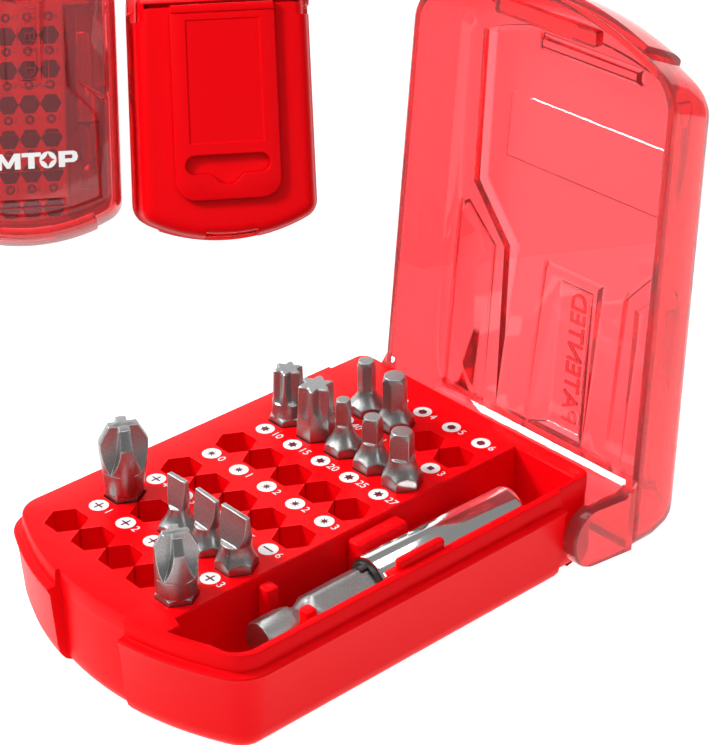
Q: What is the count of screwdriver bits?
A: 12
